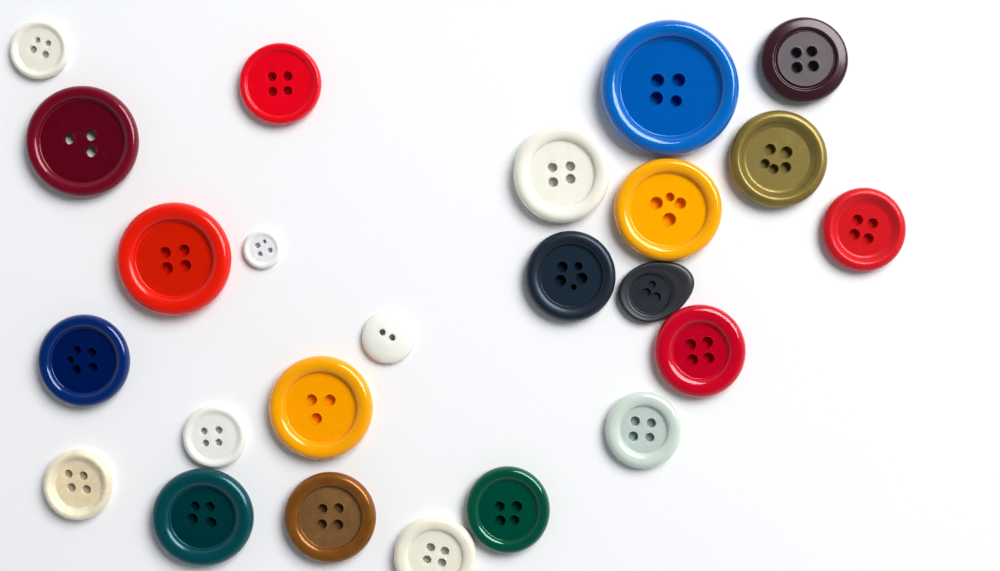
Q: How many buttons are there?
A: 24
